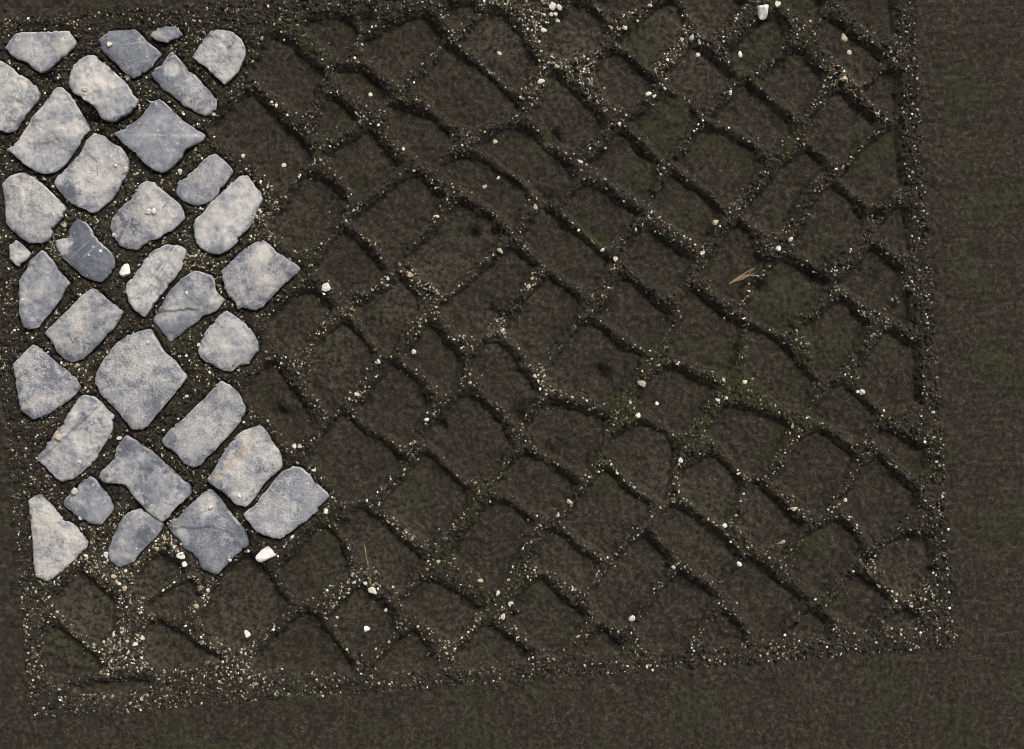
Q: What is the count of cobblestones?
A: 33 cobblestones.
